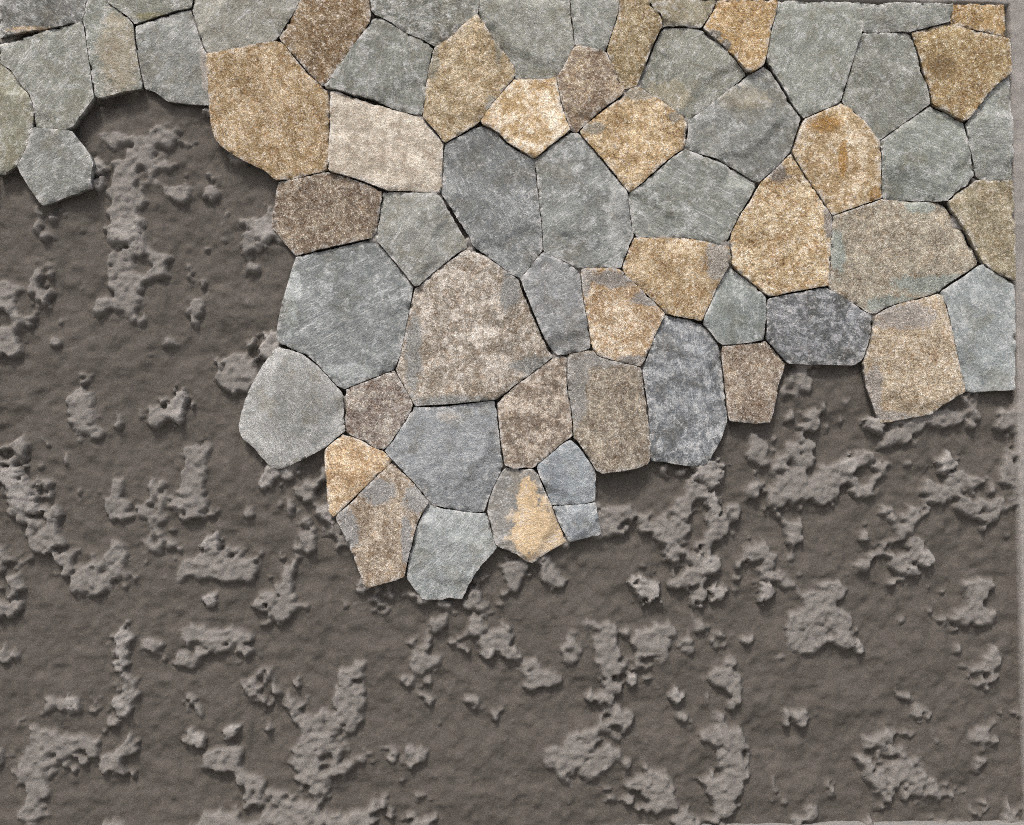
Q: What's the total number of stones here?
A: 62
